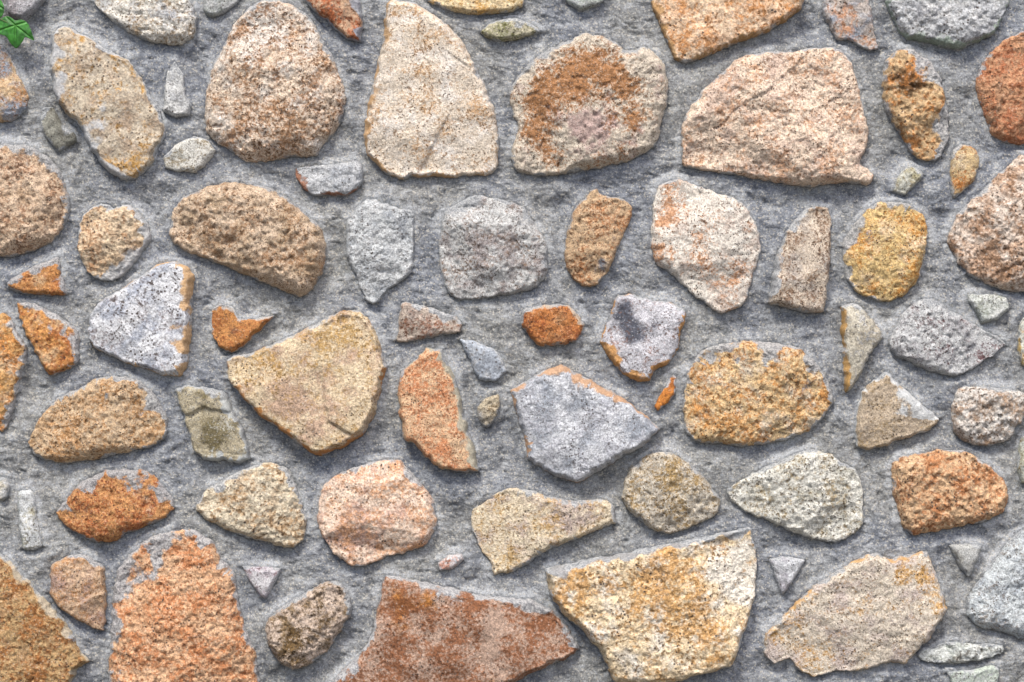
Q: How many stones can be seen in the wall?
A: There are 81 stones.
